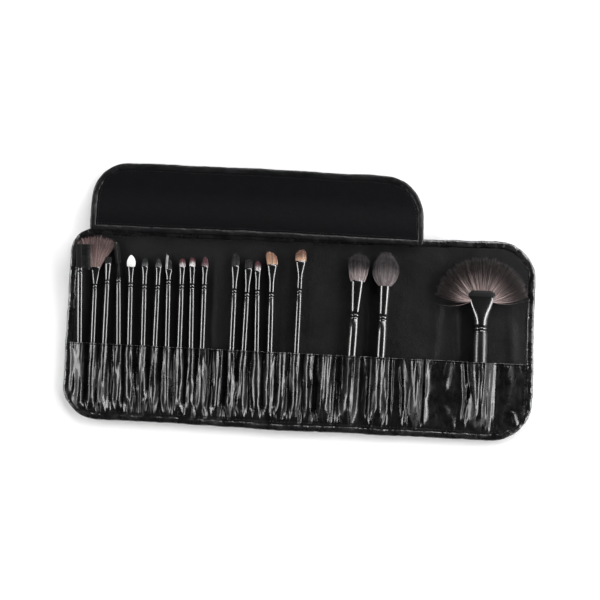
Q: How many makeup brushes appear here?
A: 19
